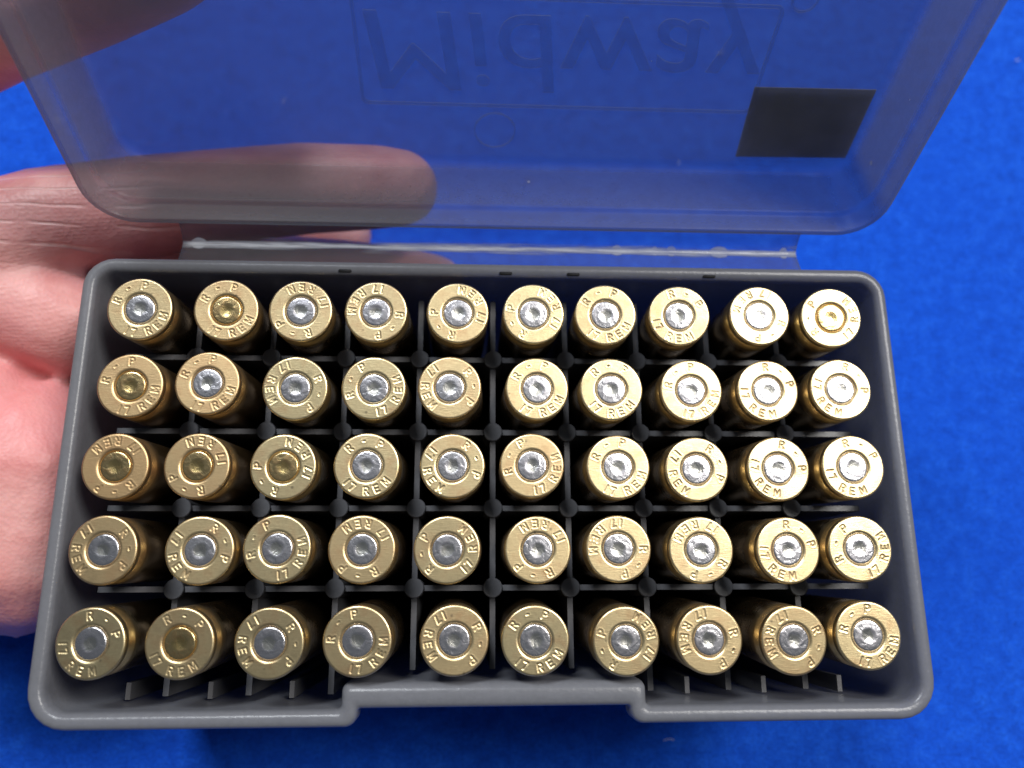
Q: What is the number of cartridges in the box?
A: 50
